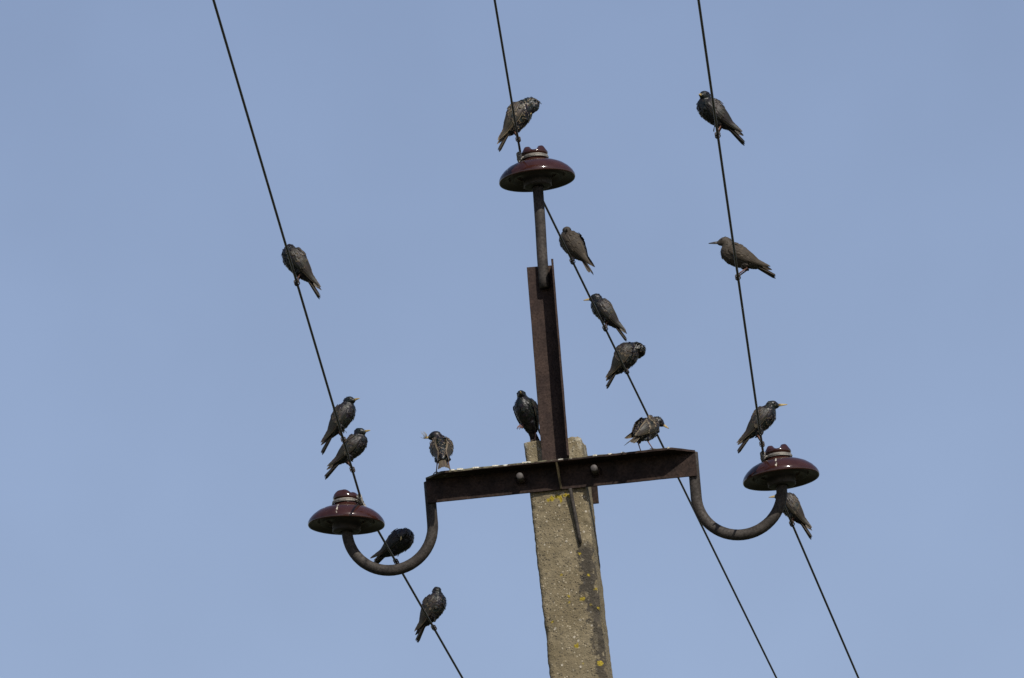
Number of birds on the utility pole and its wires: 16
